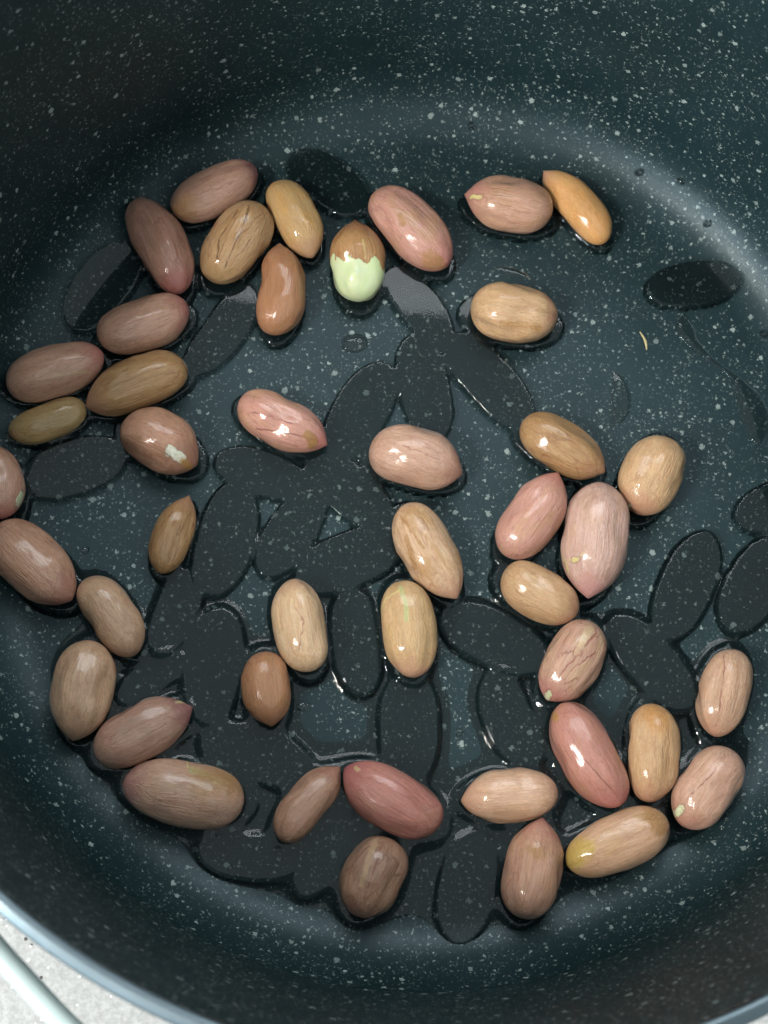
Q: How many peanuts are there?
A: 44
